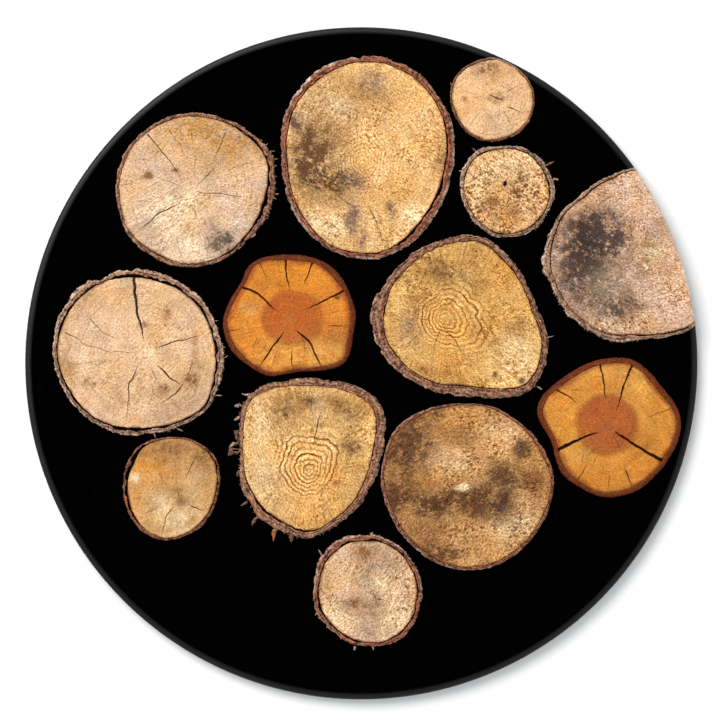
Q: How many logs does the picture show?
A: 13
